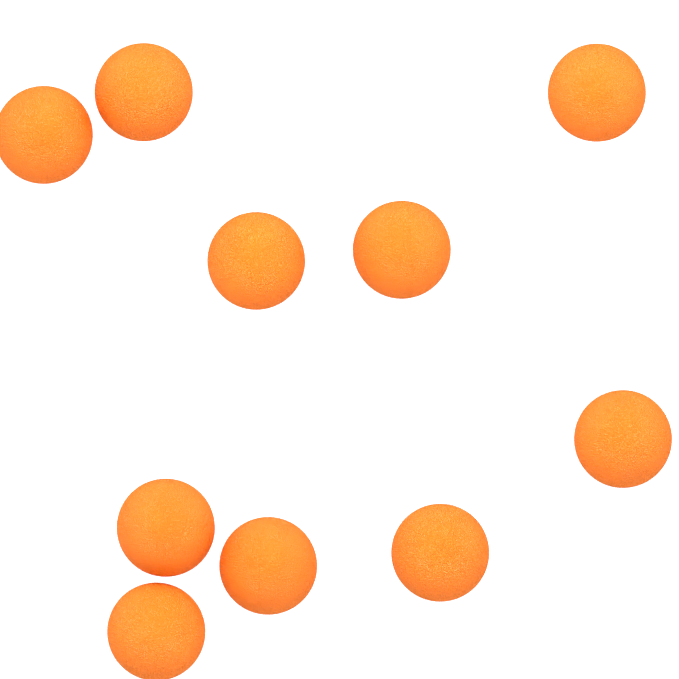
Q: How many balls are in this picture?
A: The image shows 10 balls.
